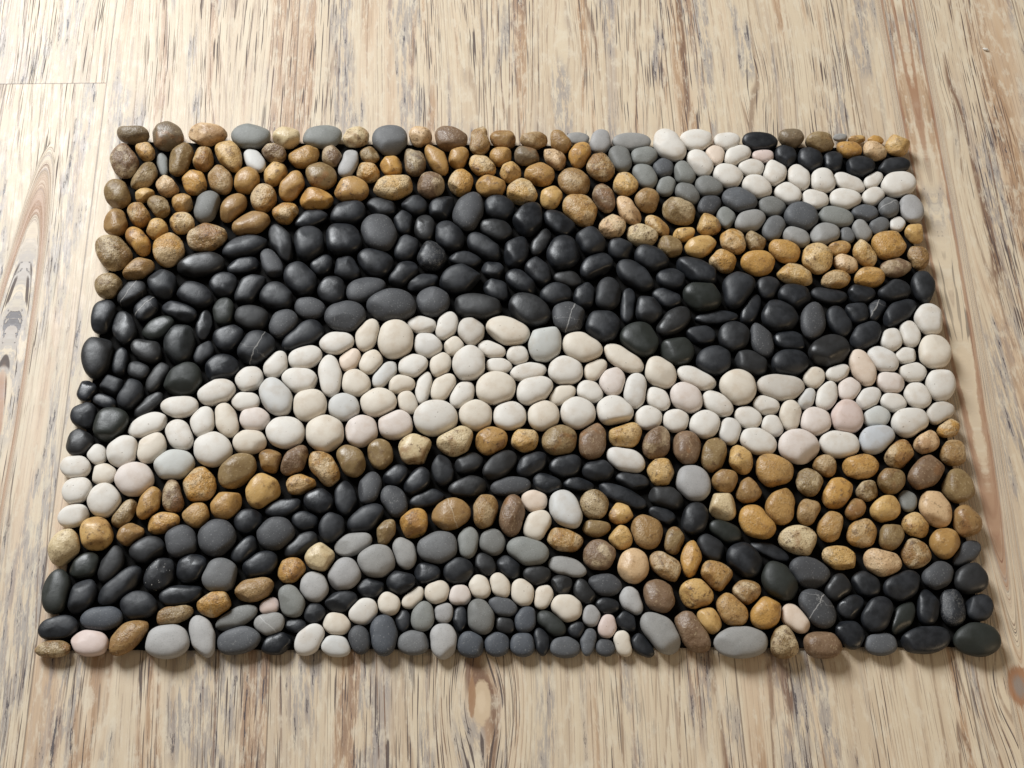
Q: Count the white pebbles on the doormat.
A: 161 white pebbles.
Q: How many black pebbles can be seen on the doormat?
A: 198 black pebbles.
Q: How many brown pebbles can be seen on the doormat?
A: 199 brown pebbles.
